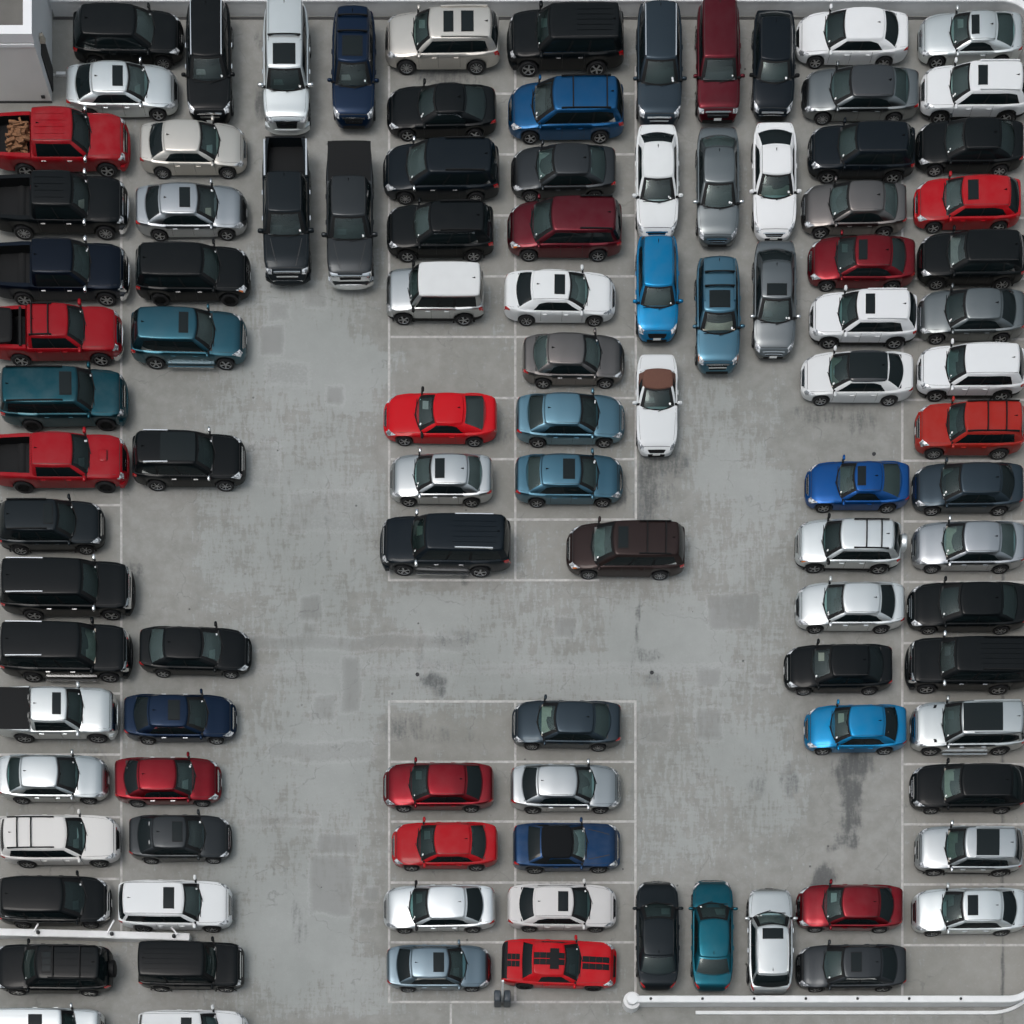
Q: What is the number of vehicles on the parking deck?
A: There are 103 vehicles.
